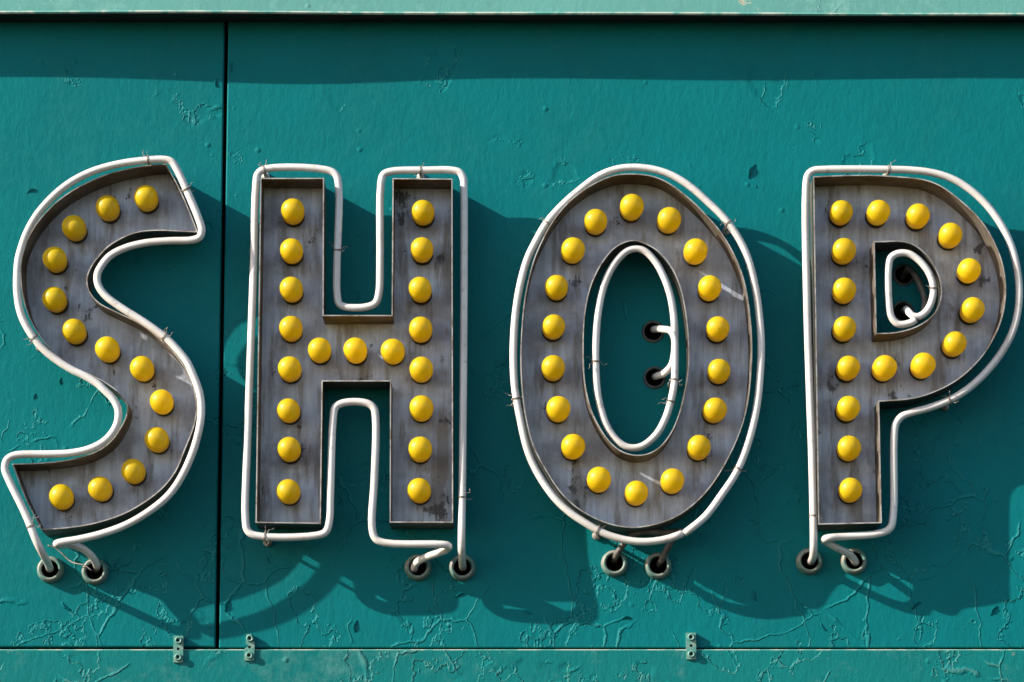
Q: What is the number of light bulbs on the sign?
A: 66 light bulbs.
